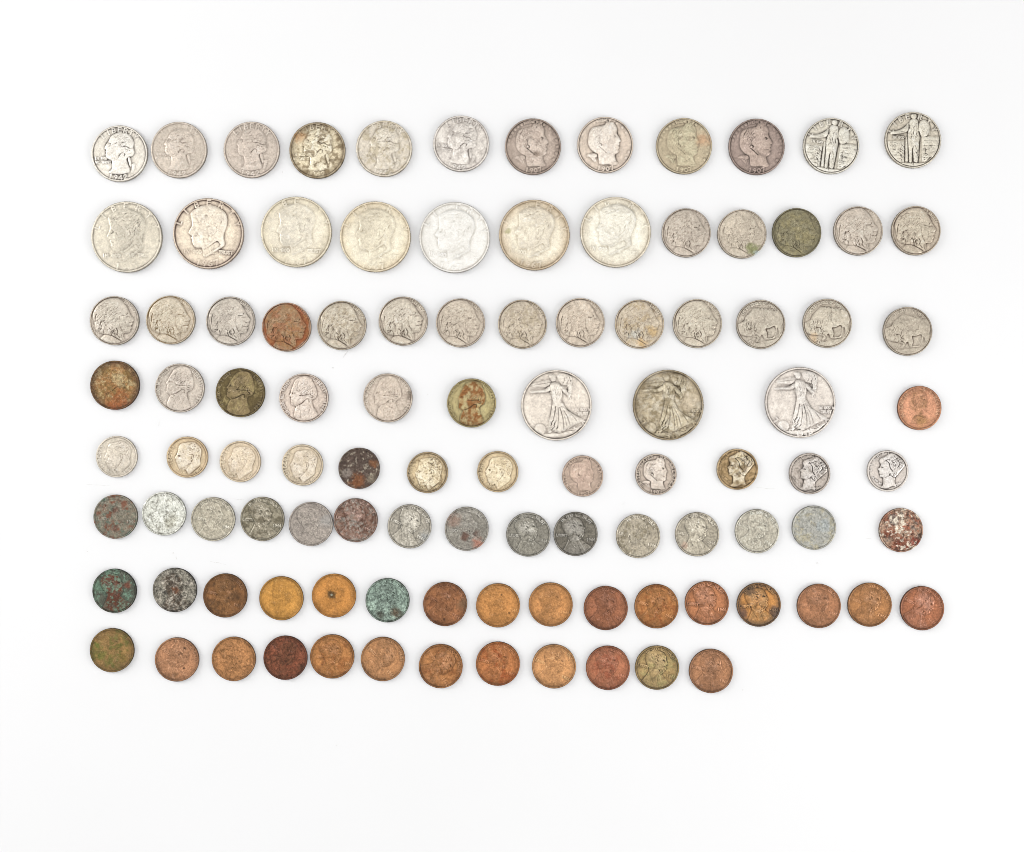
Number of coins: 103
